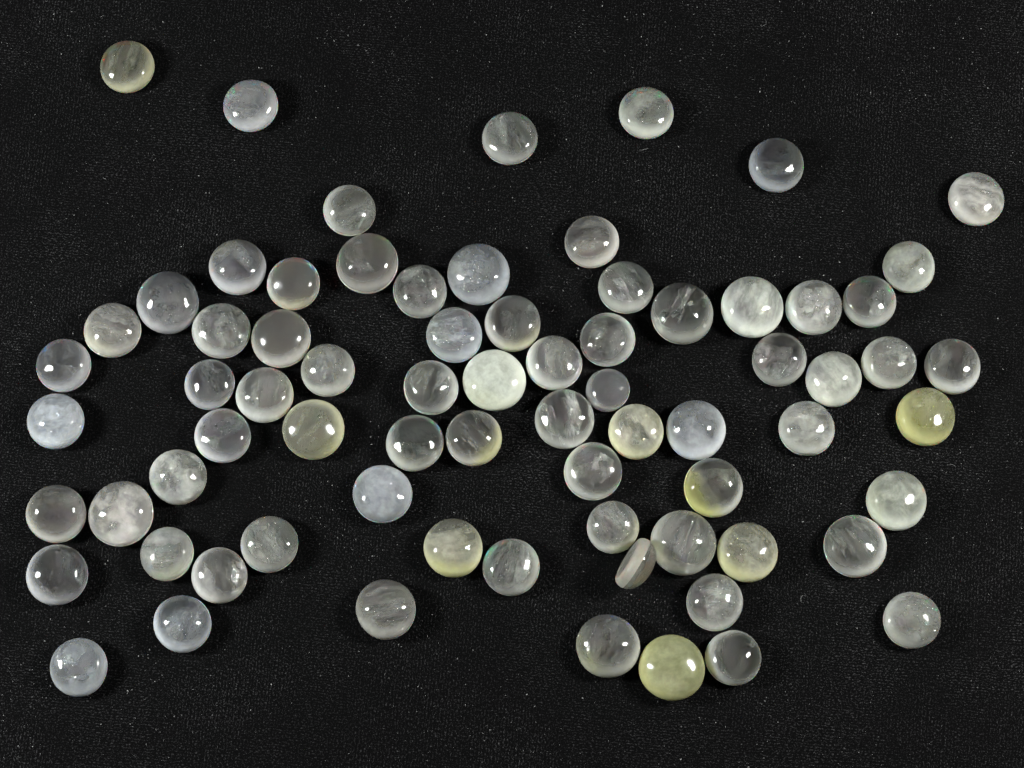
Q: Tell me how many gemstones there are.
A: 74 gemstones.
